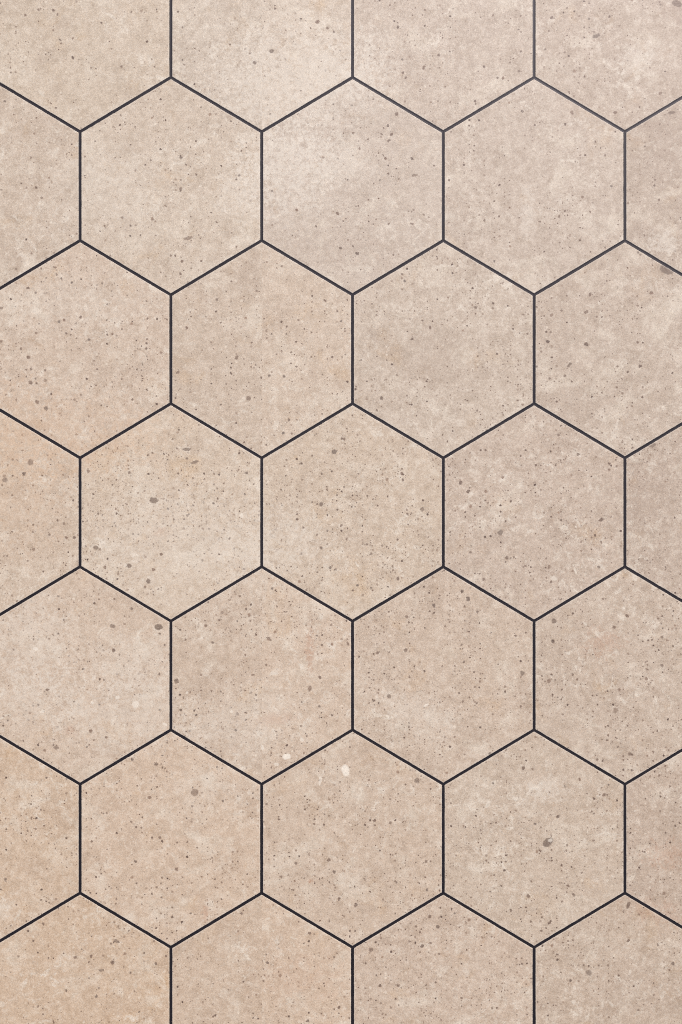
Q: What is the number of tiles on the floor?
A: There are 31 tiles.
